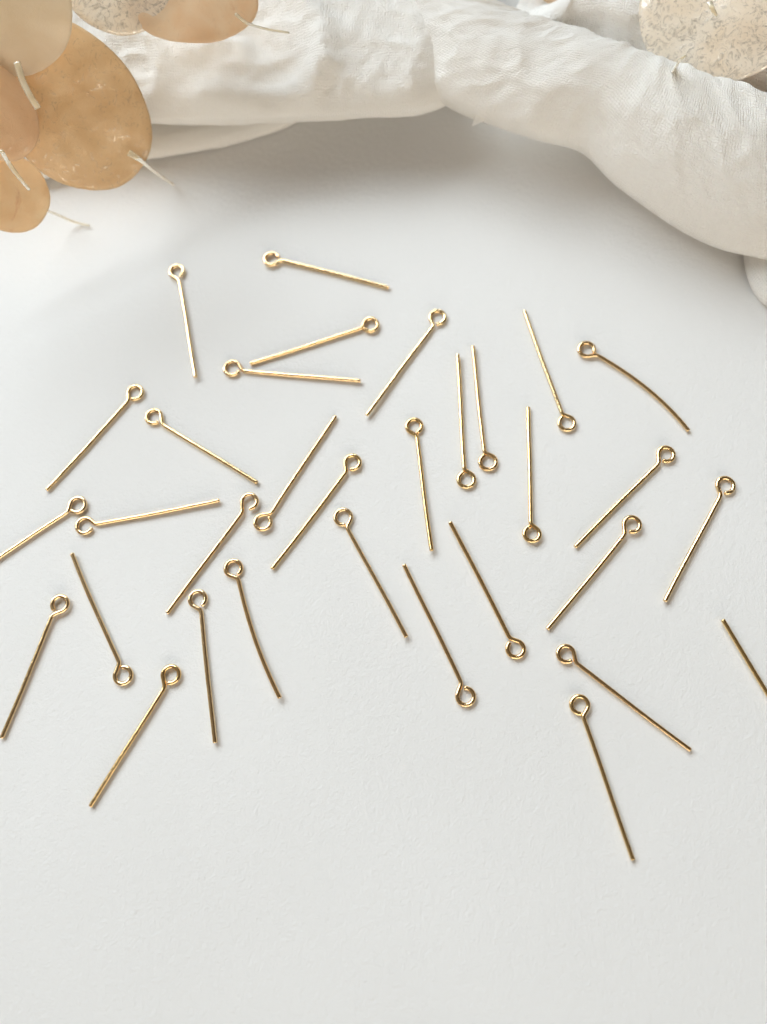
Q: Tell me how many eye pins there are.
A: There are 32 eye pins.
